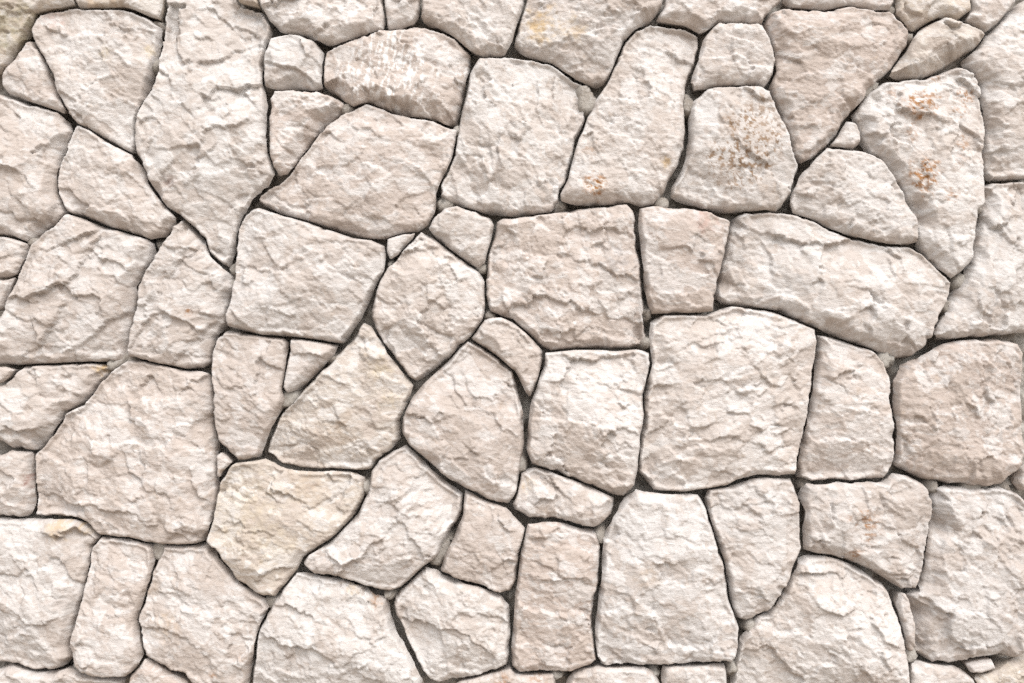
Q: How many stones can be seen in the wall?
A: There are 81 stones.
